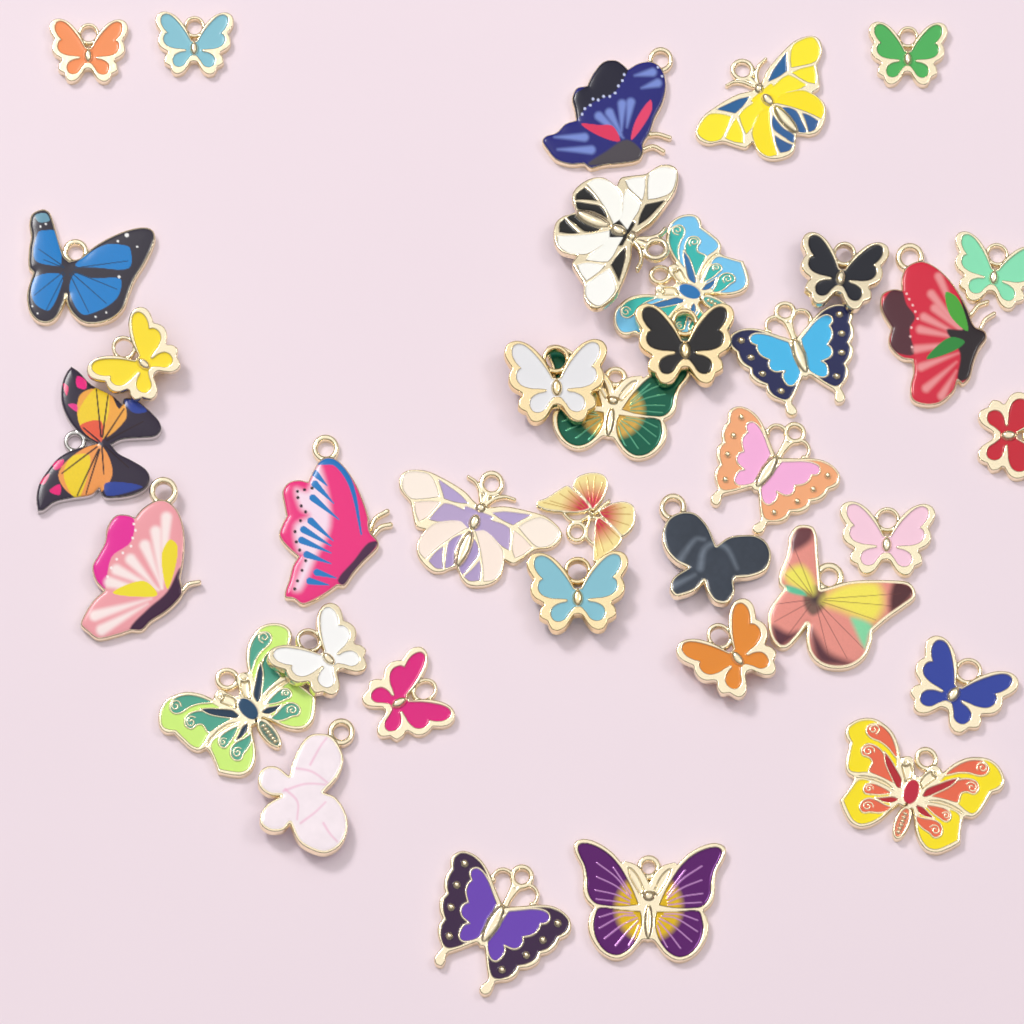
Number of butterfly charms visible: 36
